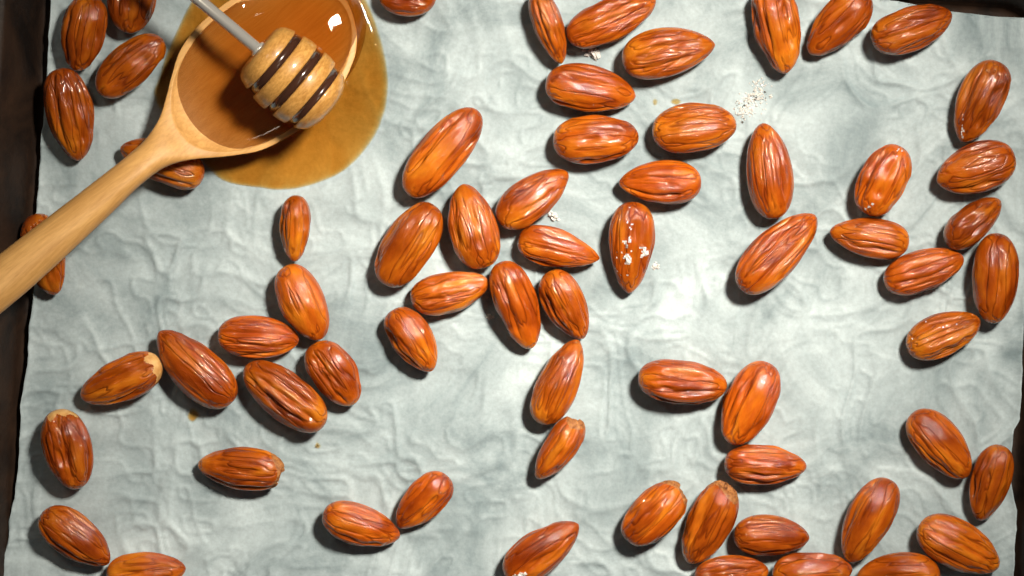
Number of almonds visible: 66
